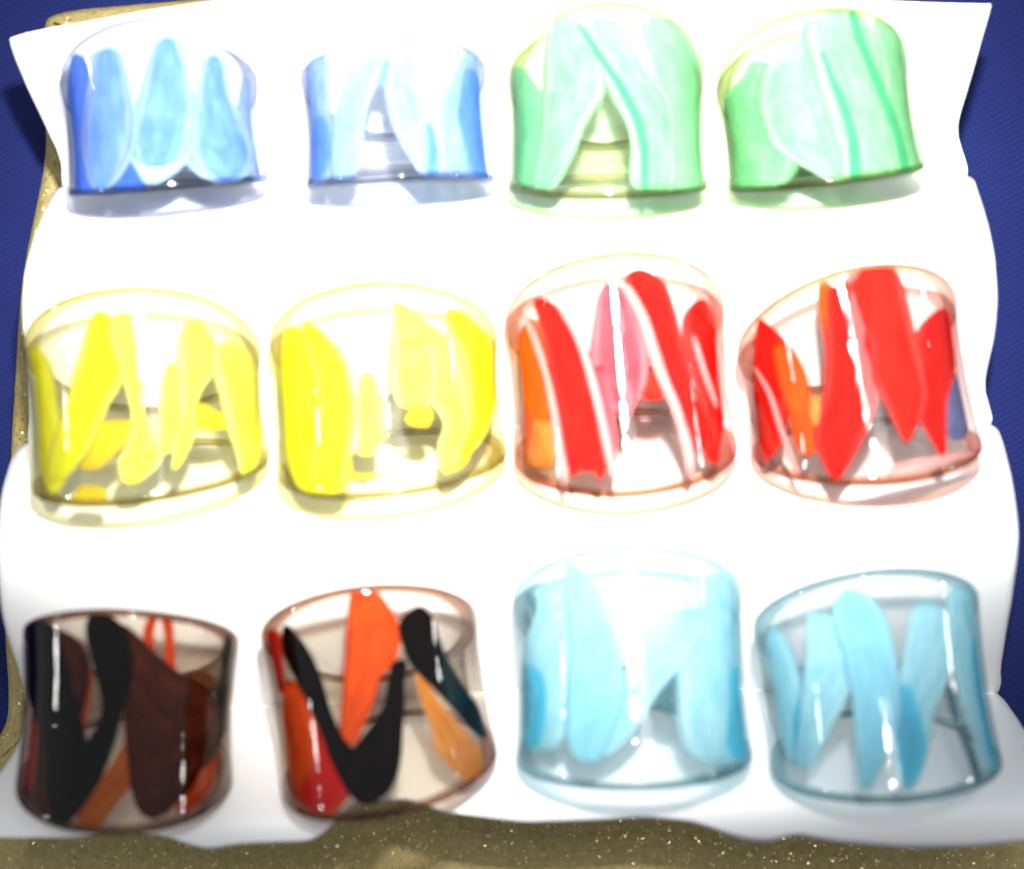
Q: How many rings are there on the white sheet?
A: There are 12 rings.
